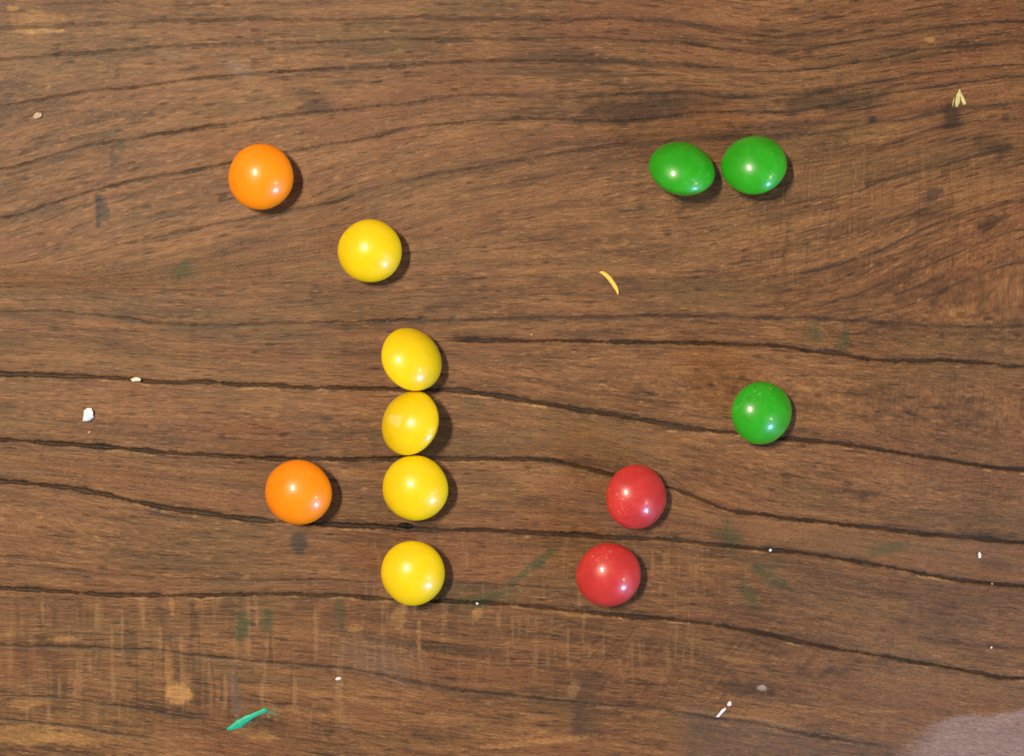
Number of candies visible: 12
